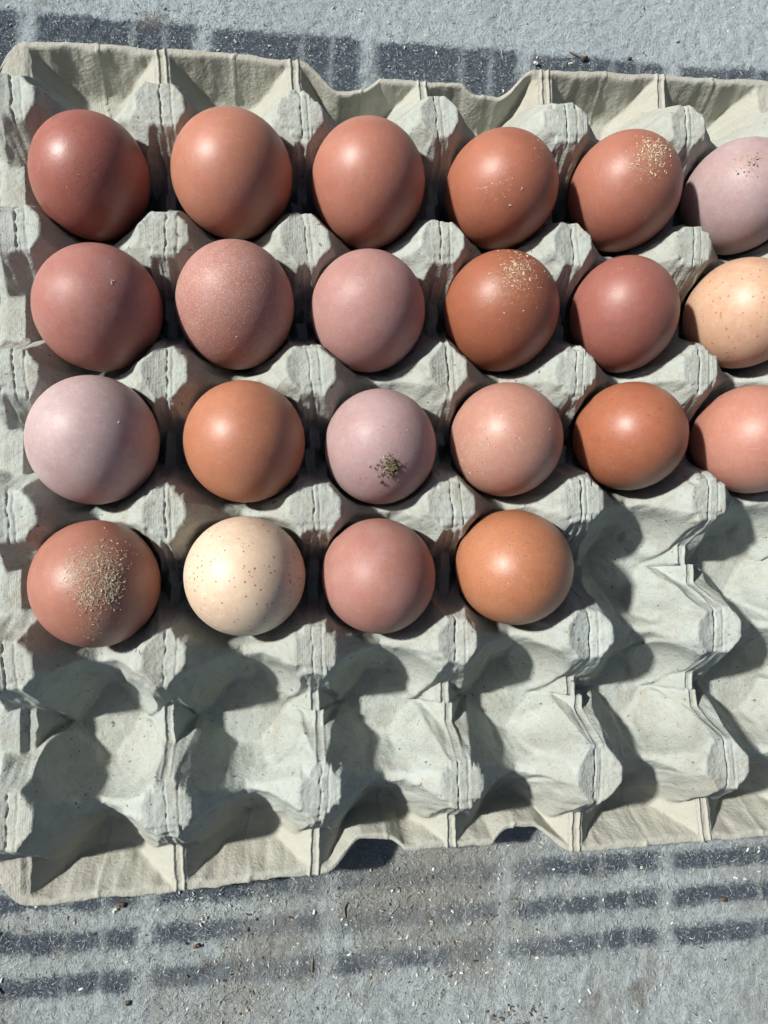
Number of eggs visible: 22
